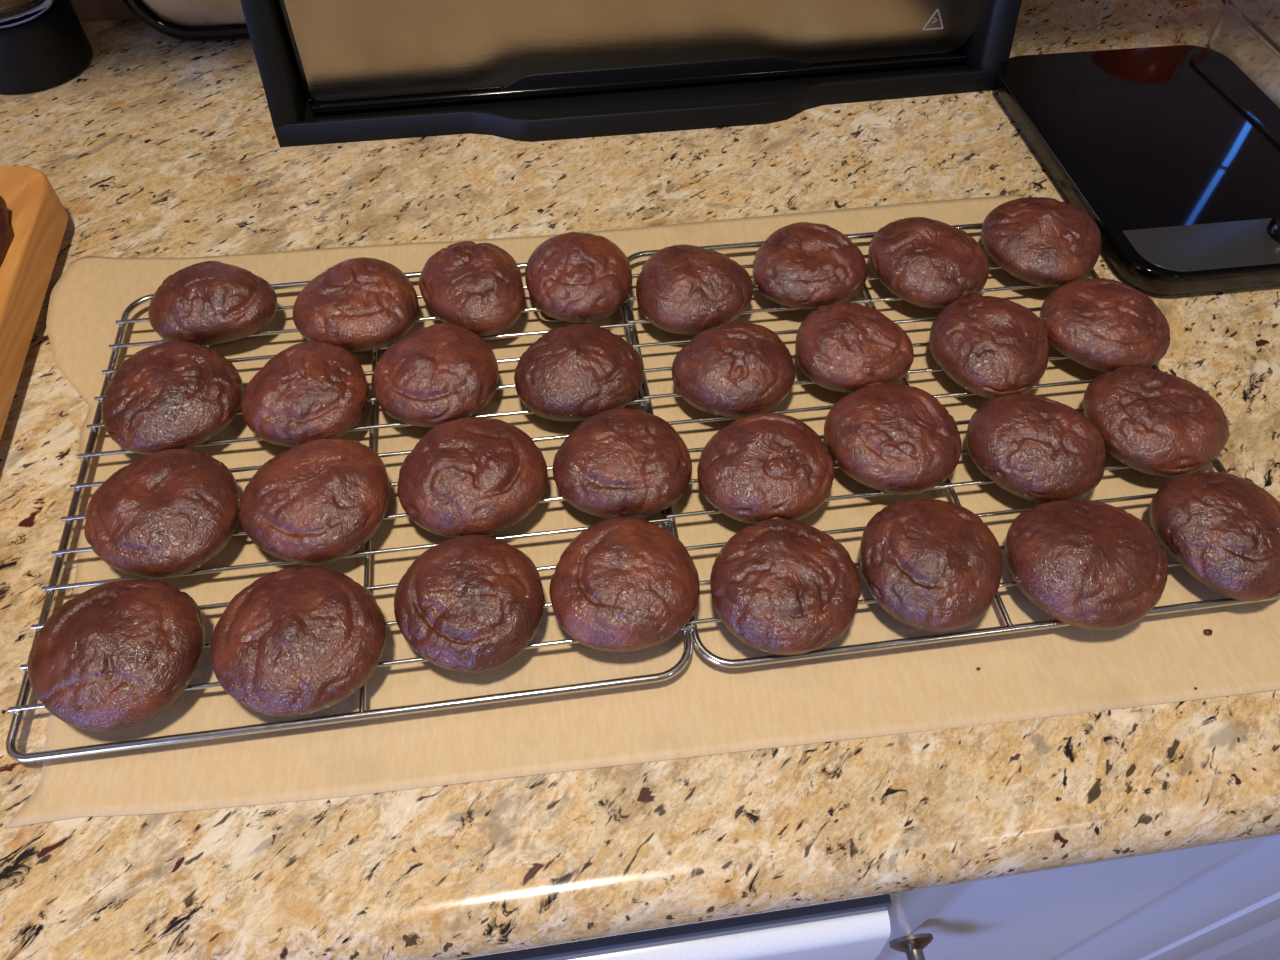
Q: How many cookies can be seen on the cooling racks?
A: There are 32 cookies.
